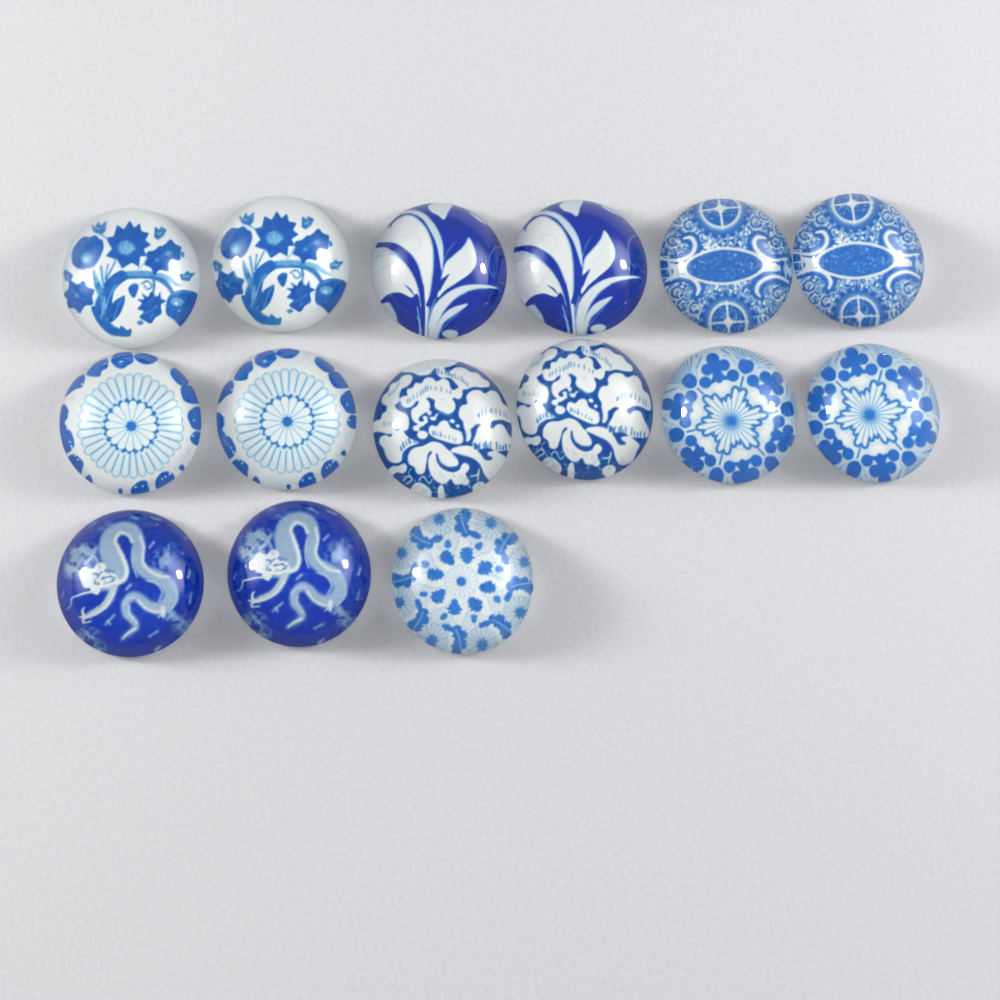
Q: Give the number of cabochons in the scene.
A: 15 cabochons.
